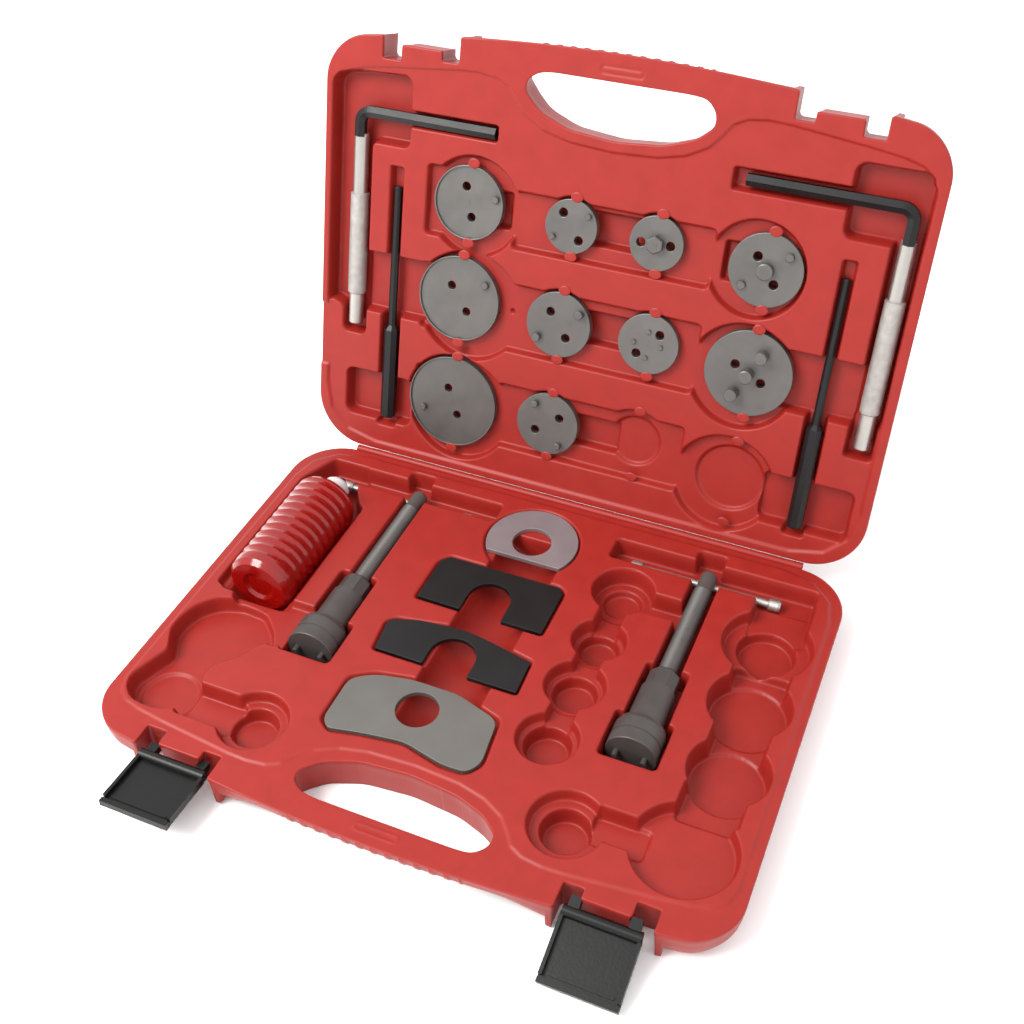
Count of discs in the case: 10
